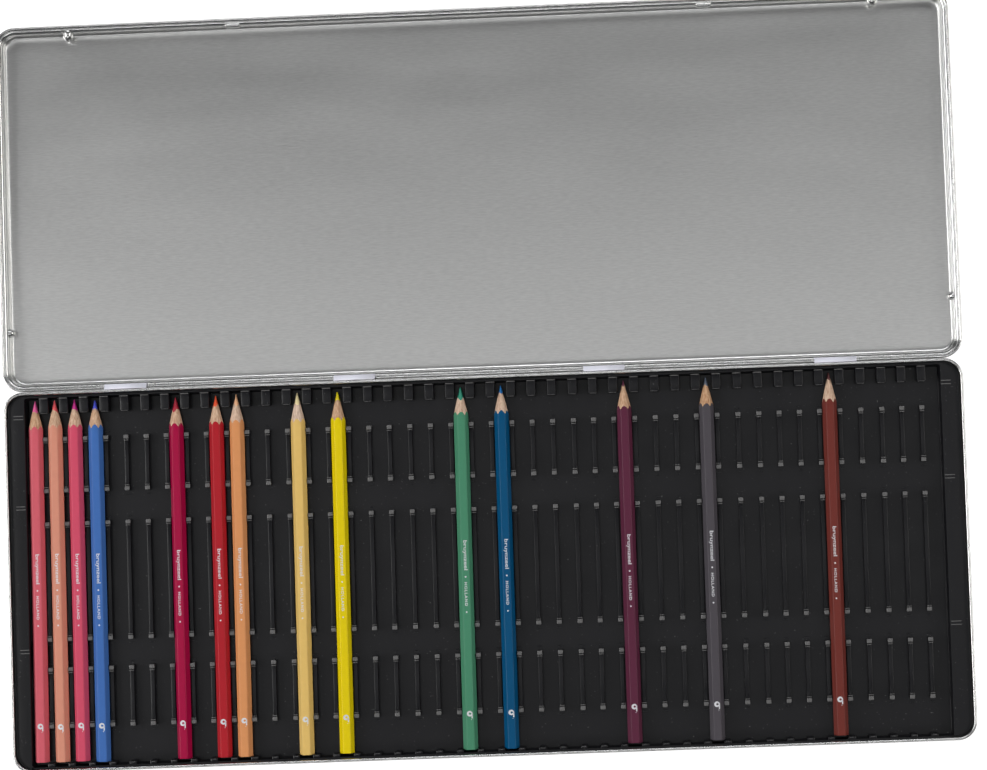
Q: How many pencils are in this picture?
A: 14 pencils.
